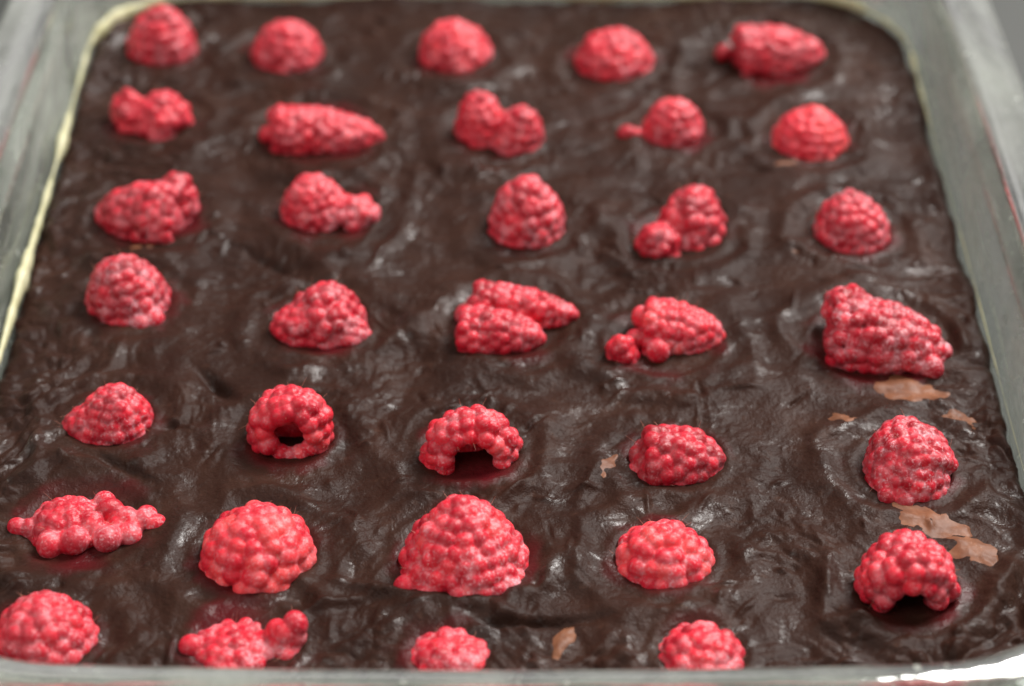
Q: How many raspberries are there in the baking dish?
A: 34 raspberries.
